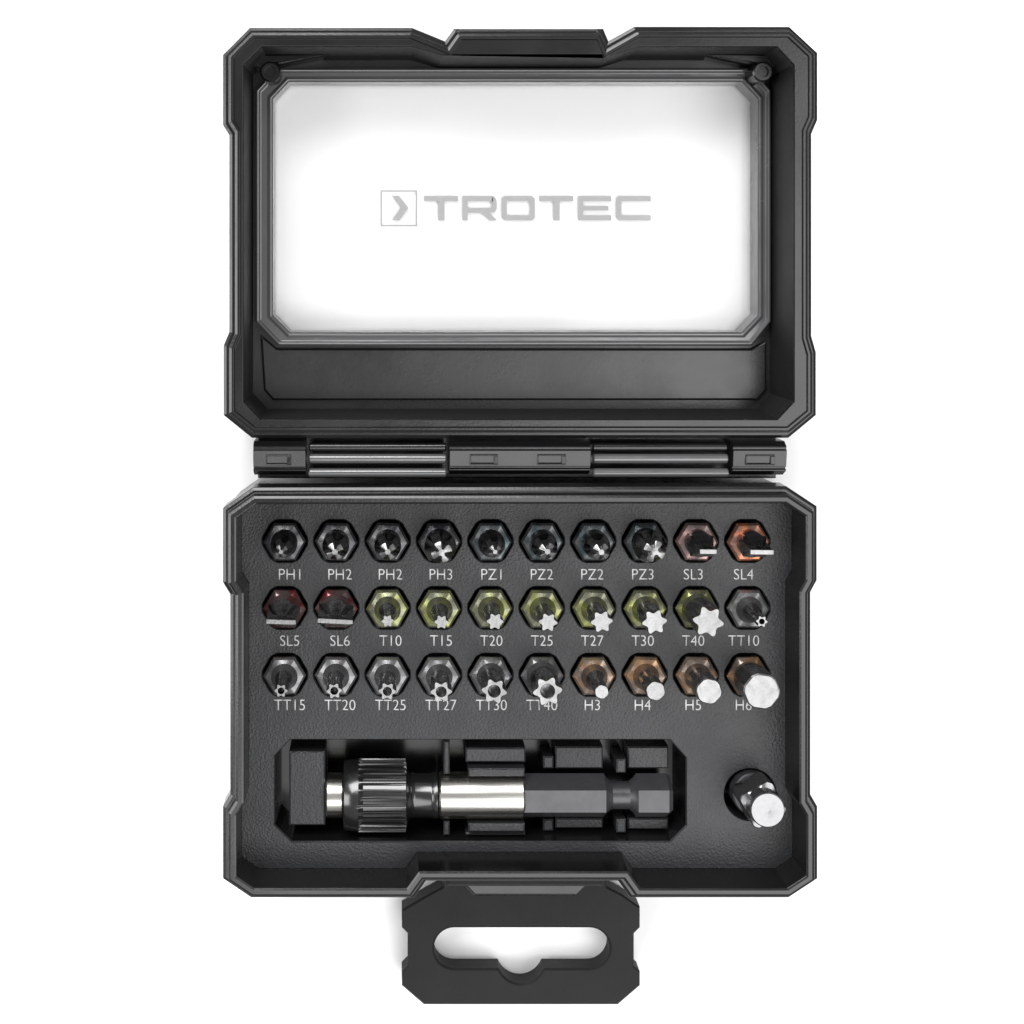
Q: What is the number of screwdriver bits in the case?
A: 30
